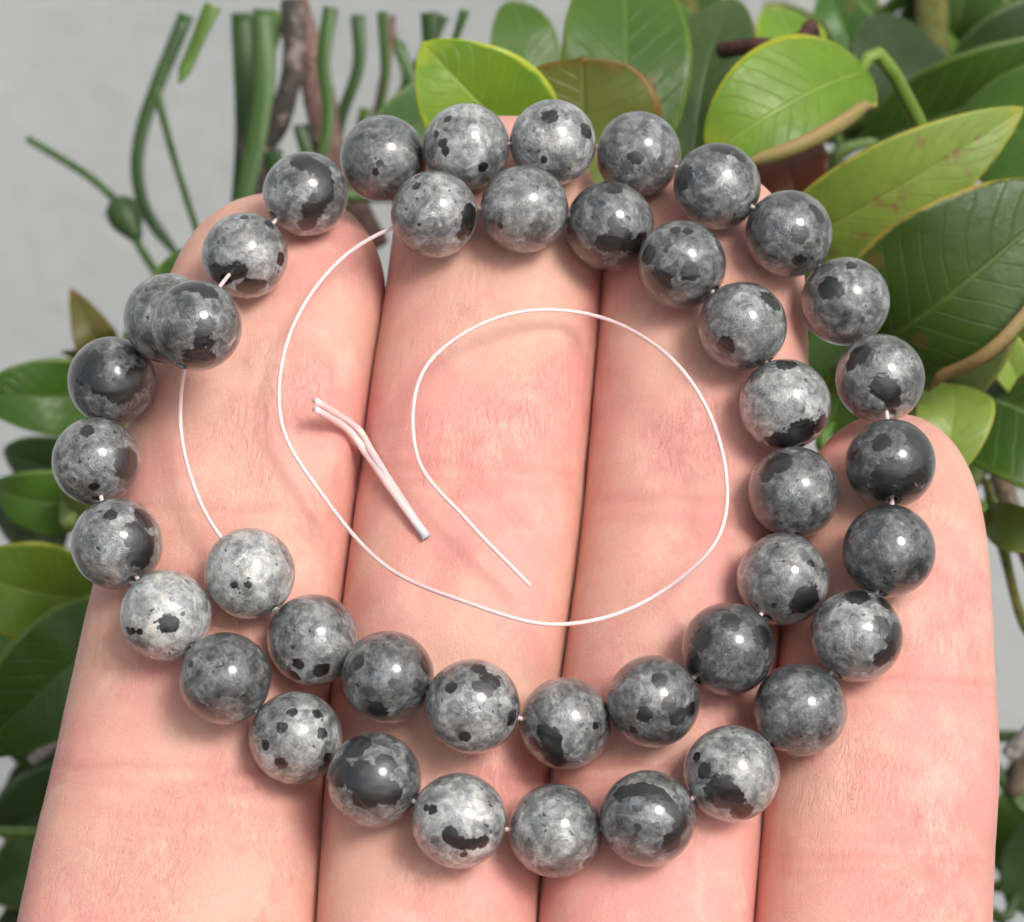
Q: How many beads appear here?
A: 42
